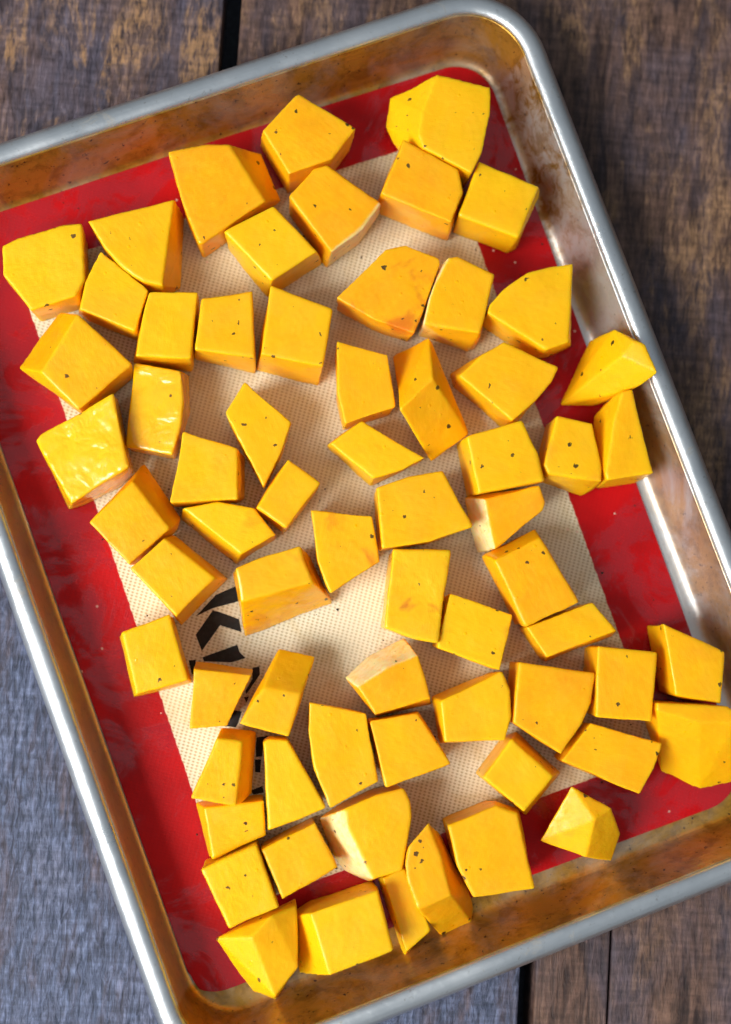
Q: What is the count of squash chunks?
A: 66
